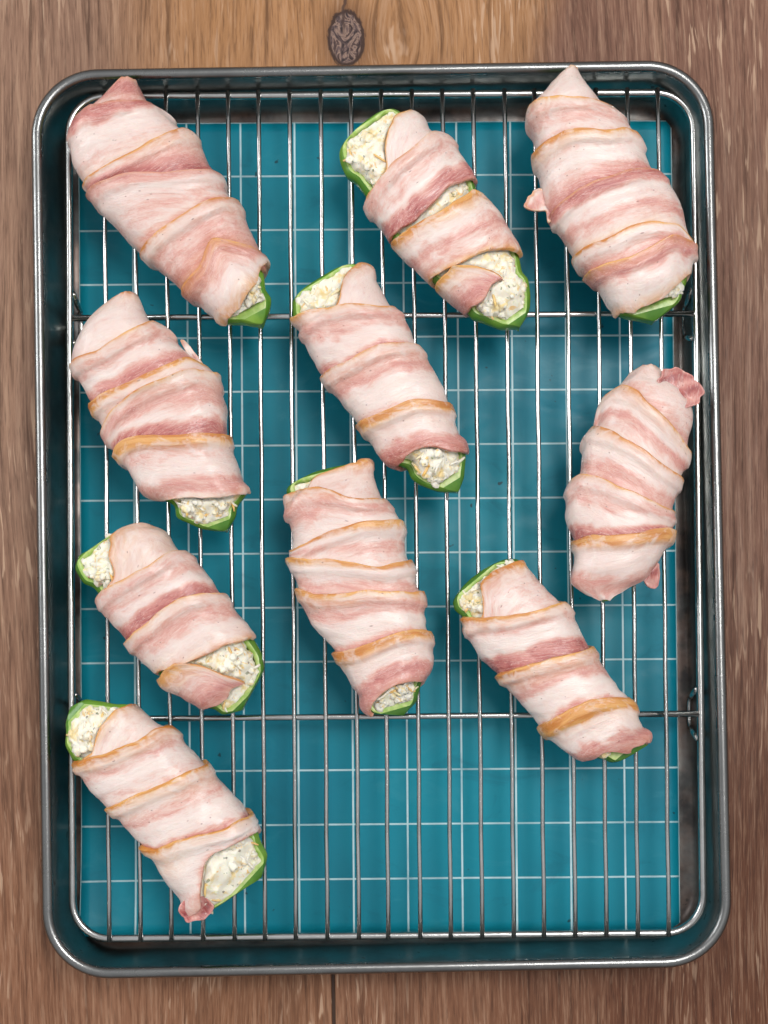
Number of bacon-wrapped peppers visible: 10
